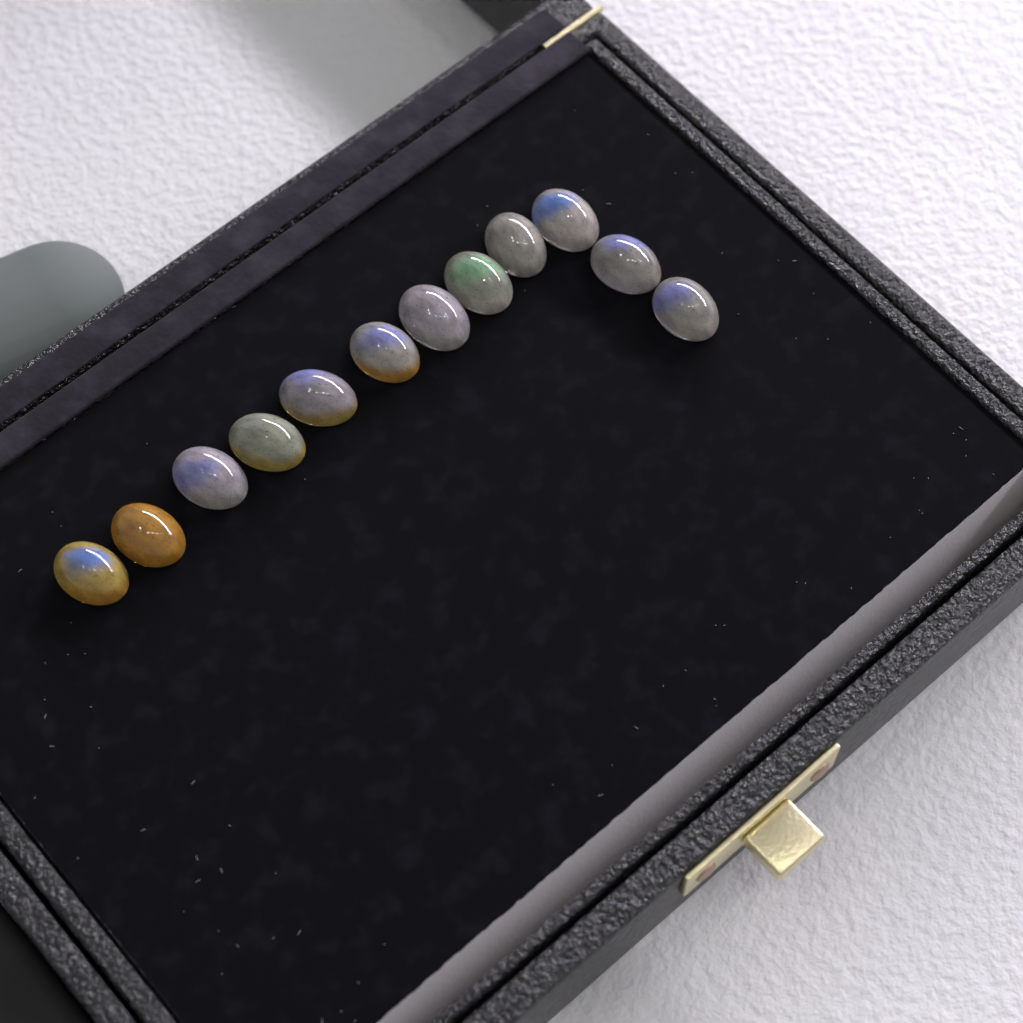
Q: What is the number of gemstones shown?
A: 12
